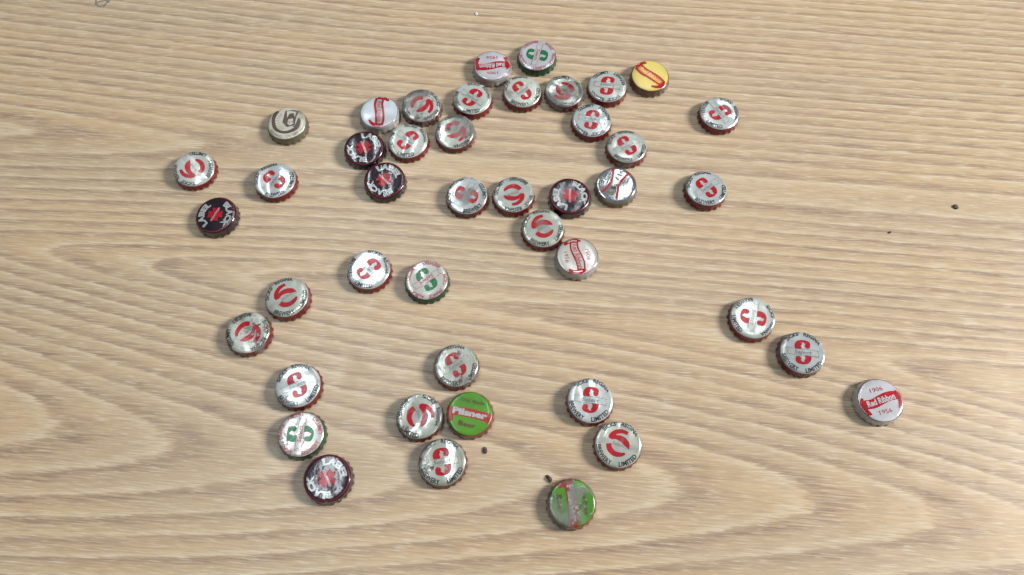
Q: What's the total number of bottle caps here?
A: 44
